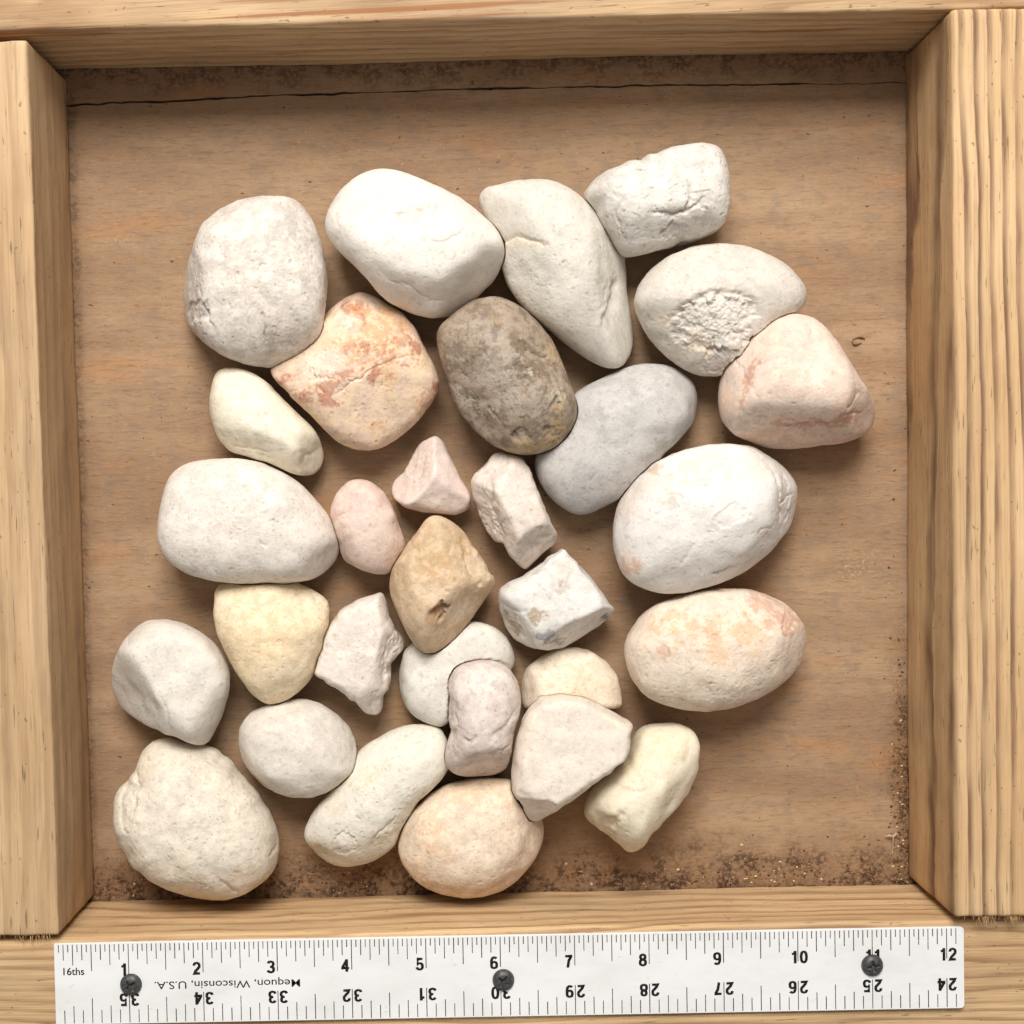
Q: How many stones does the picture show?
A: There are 30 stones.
